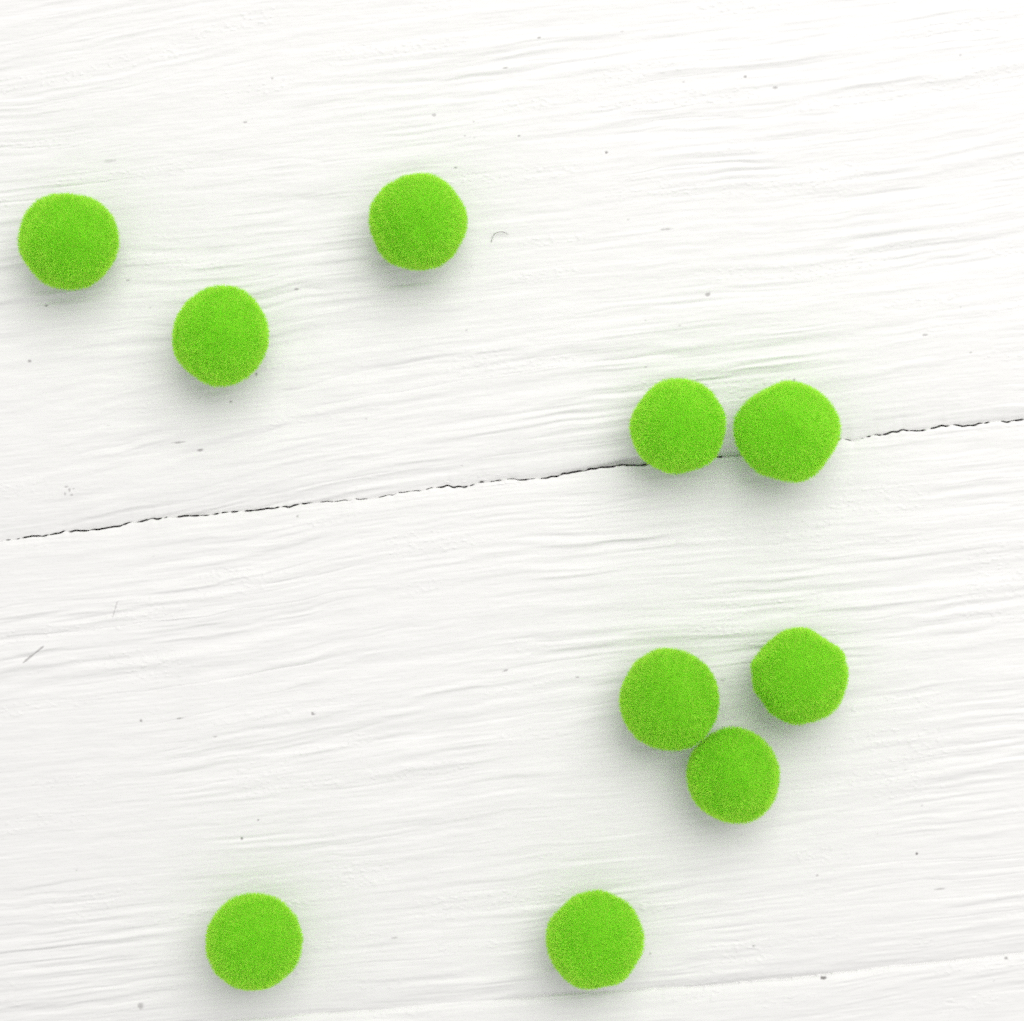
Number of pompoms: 10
